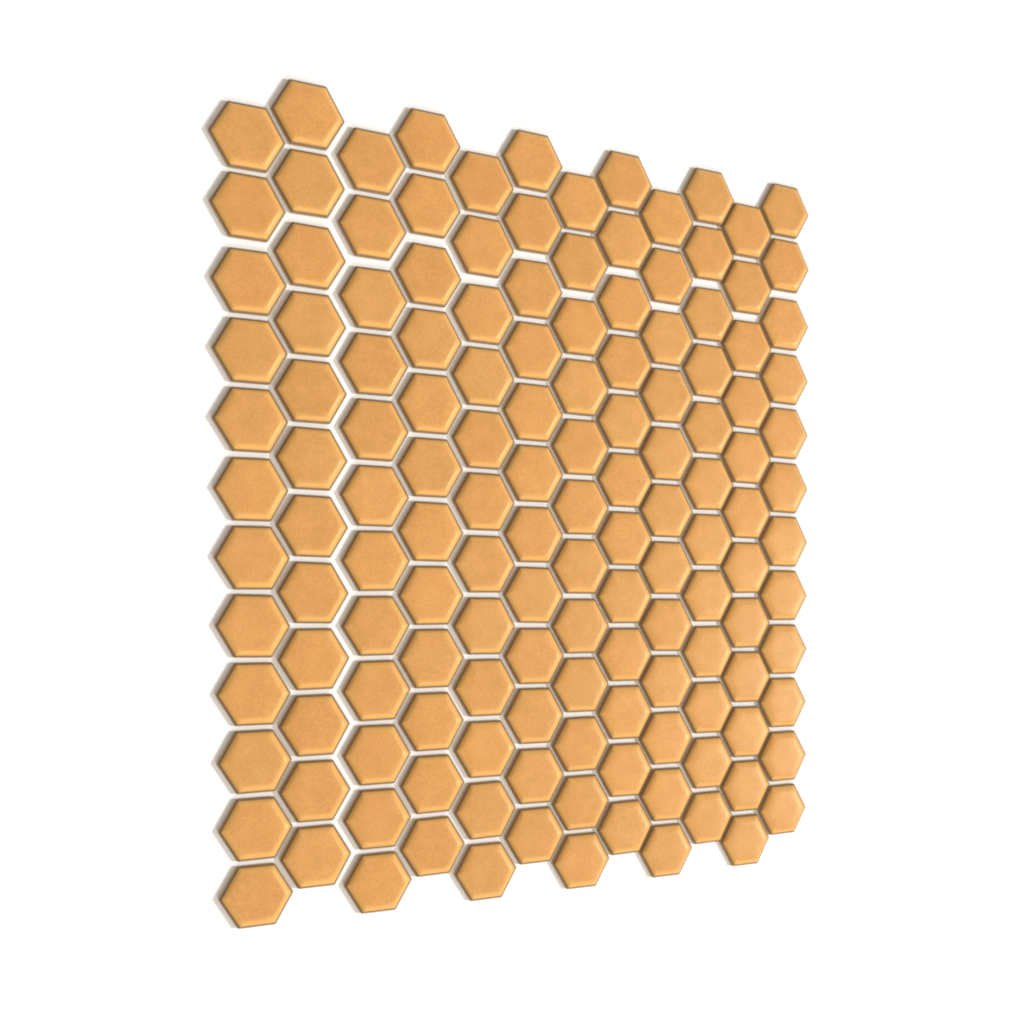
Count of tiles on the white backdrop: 144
